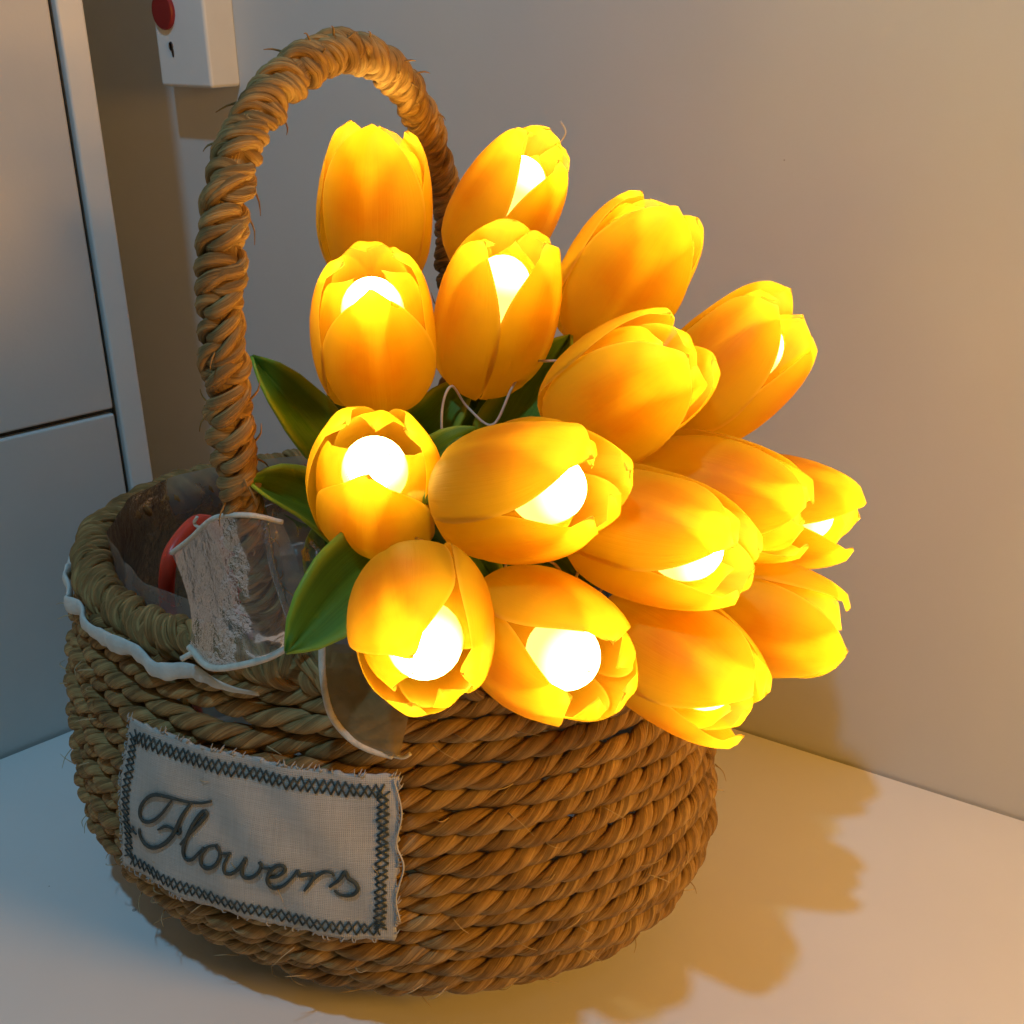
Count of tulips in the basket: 16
